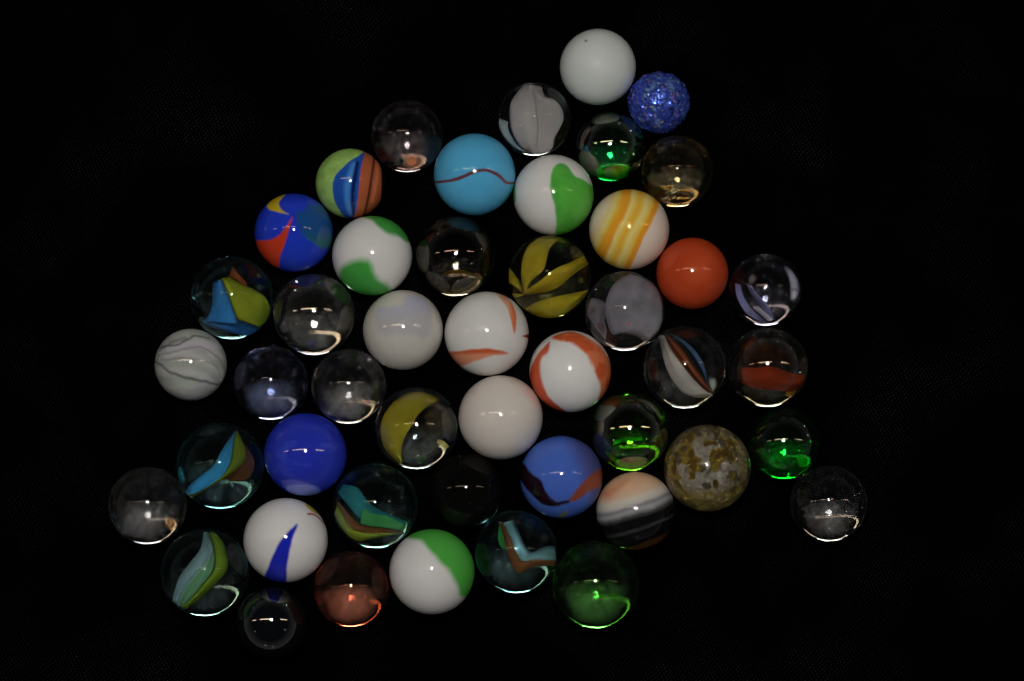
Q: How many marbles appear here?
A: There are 47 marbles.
